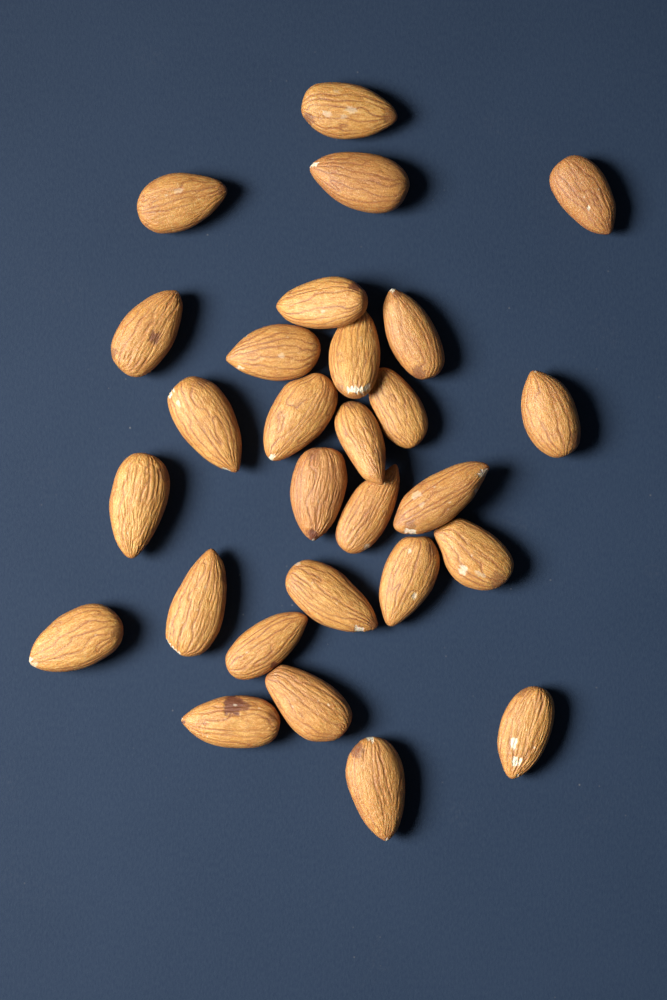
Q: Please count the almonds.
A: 28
